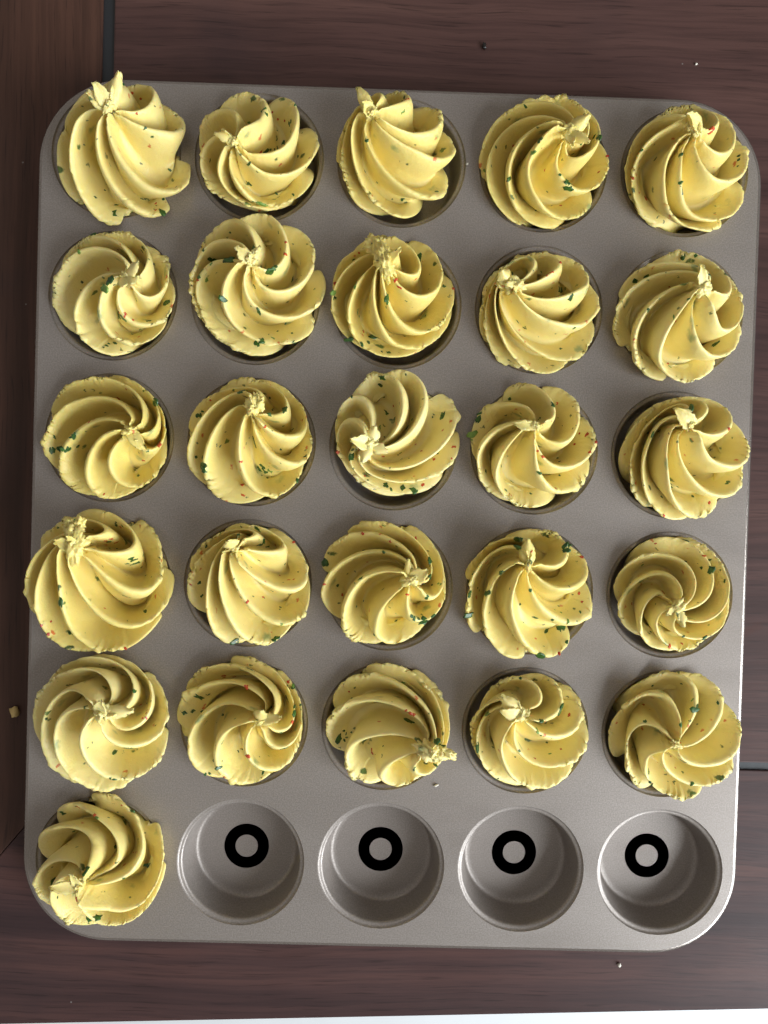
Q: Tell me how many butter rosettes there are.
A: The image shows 26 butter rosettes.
